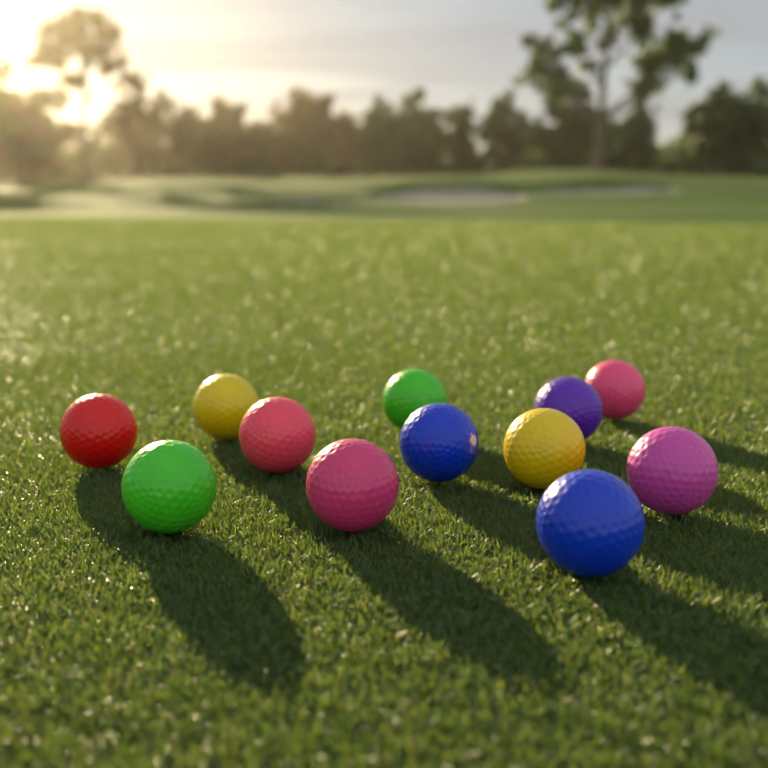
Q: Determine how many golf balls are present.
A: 12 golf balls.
